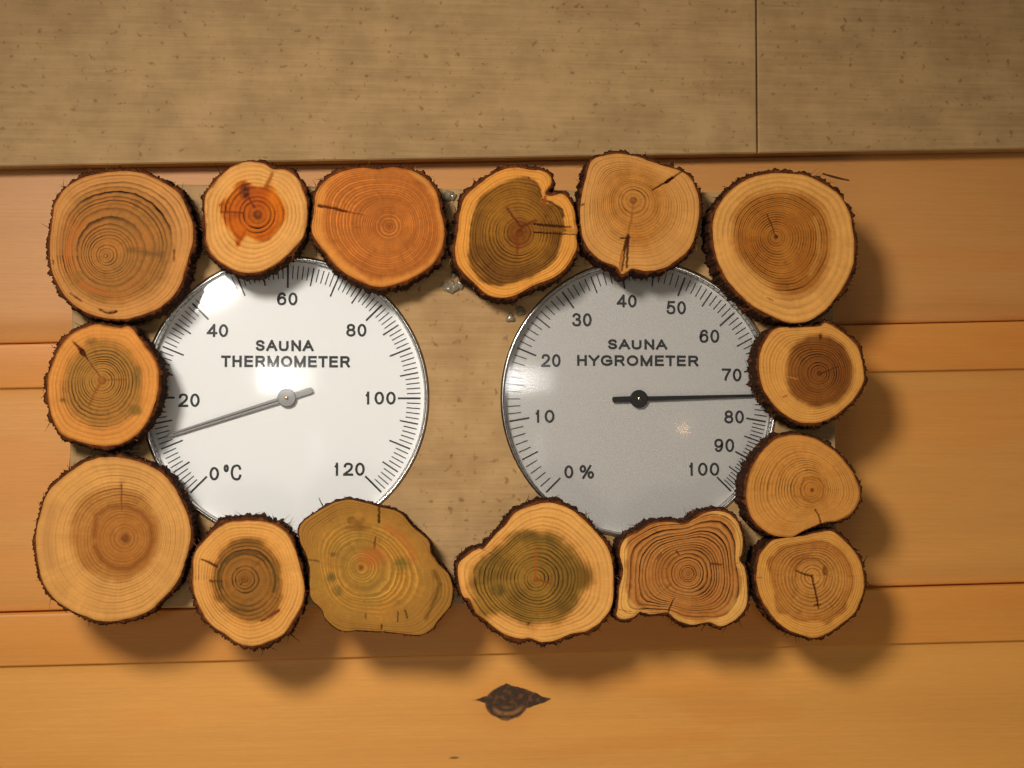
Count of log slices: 15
